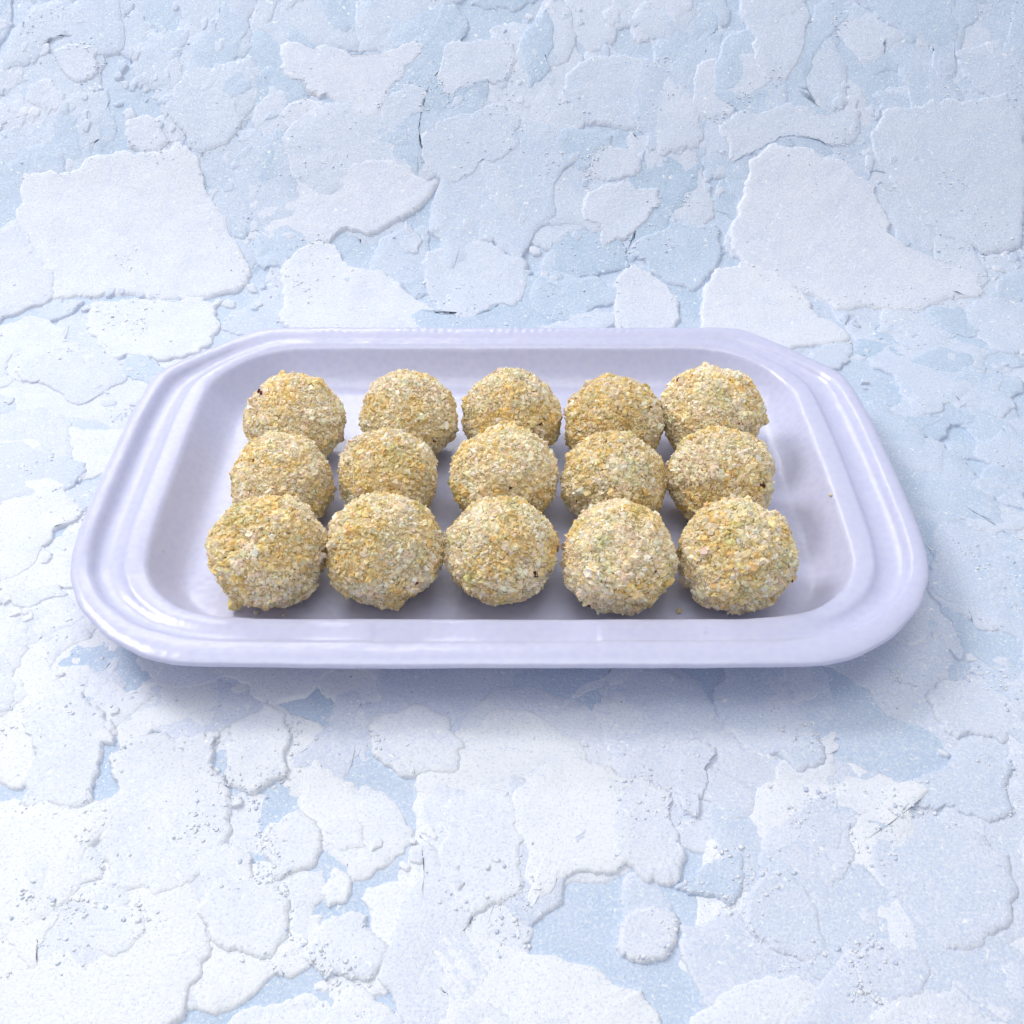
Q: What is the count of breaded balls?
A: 15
